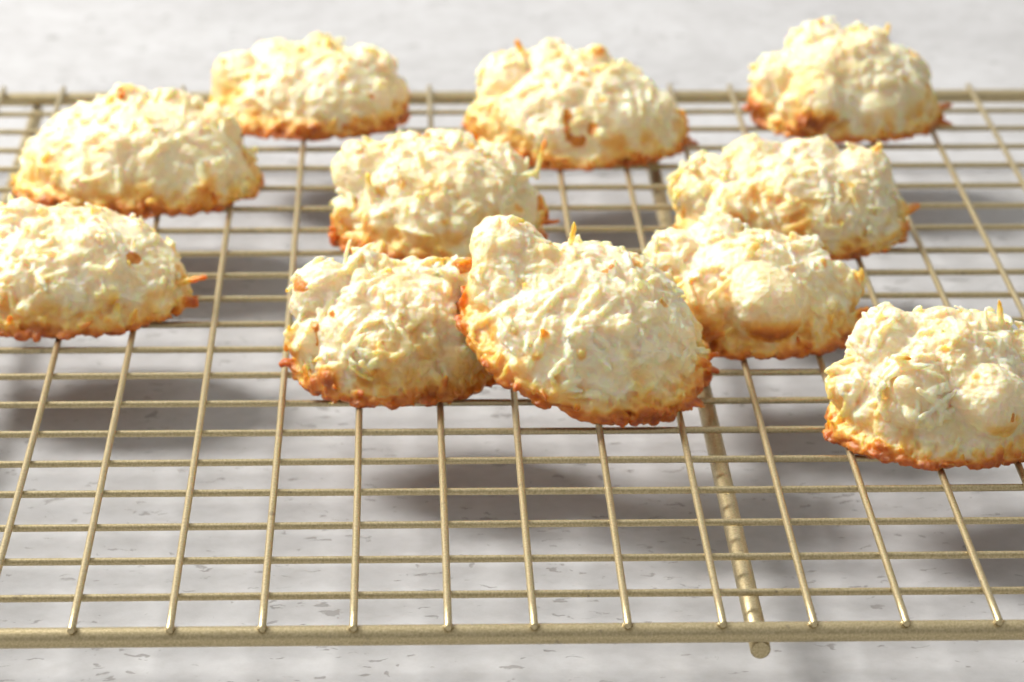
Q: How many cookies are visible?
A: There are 11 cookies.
